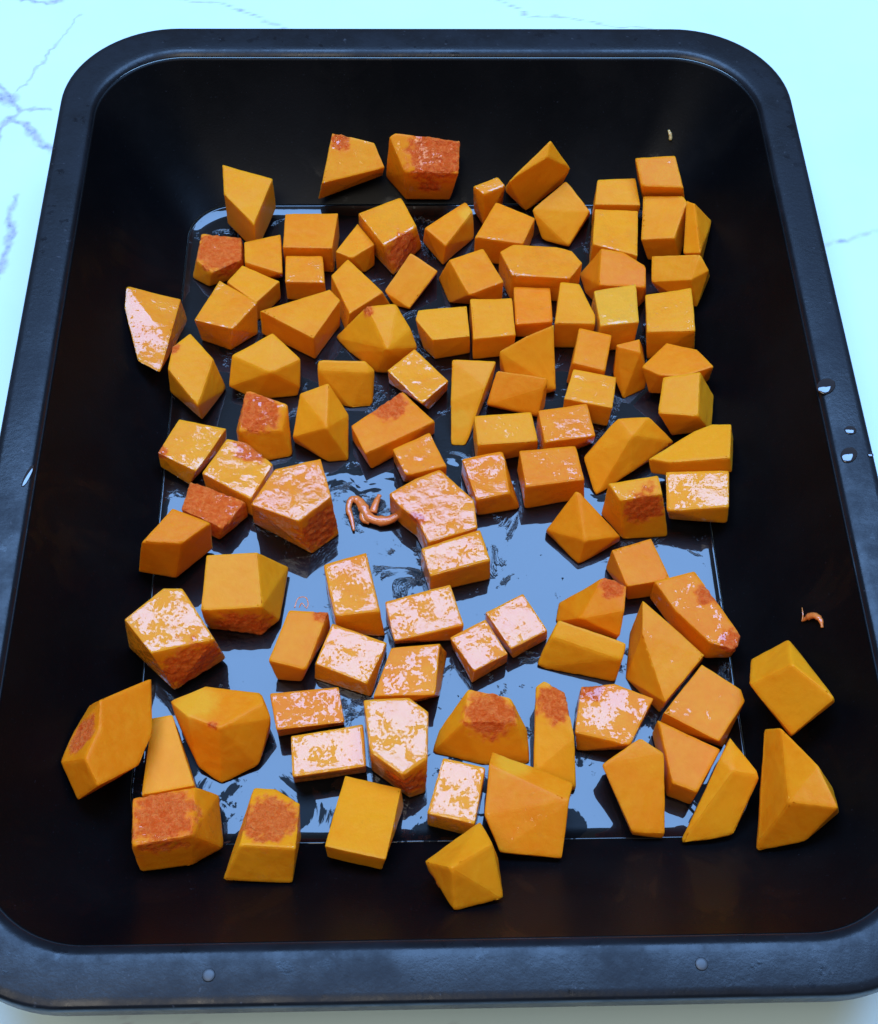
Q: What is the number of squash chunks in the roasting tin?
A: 103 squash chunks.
